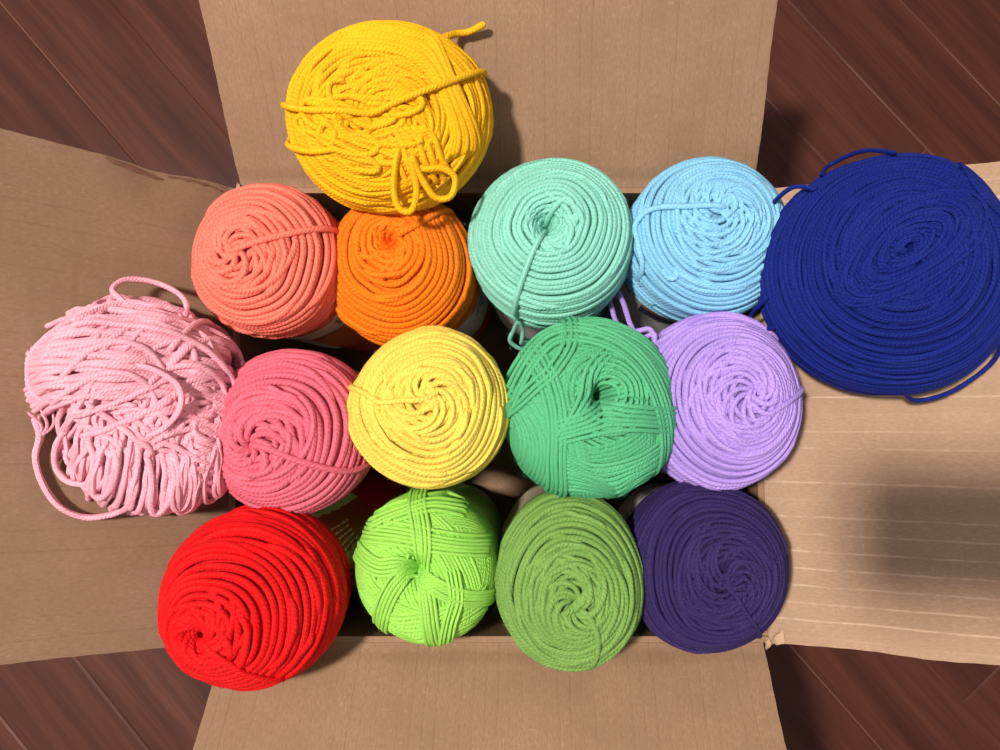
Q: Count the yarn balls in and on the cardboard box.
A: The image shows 15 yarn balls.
